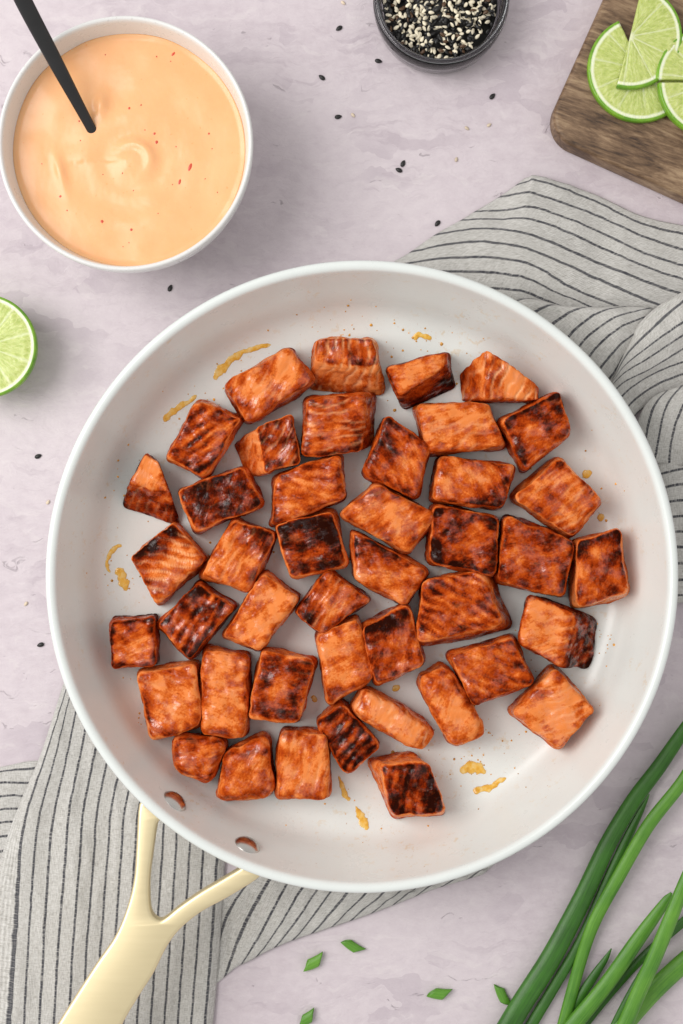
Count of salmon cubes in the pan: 43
